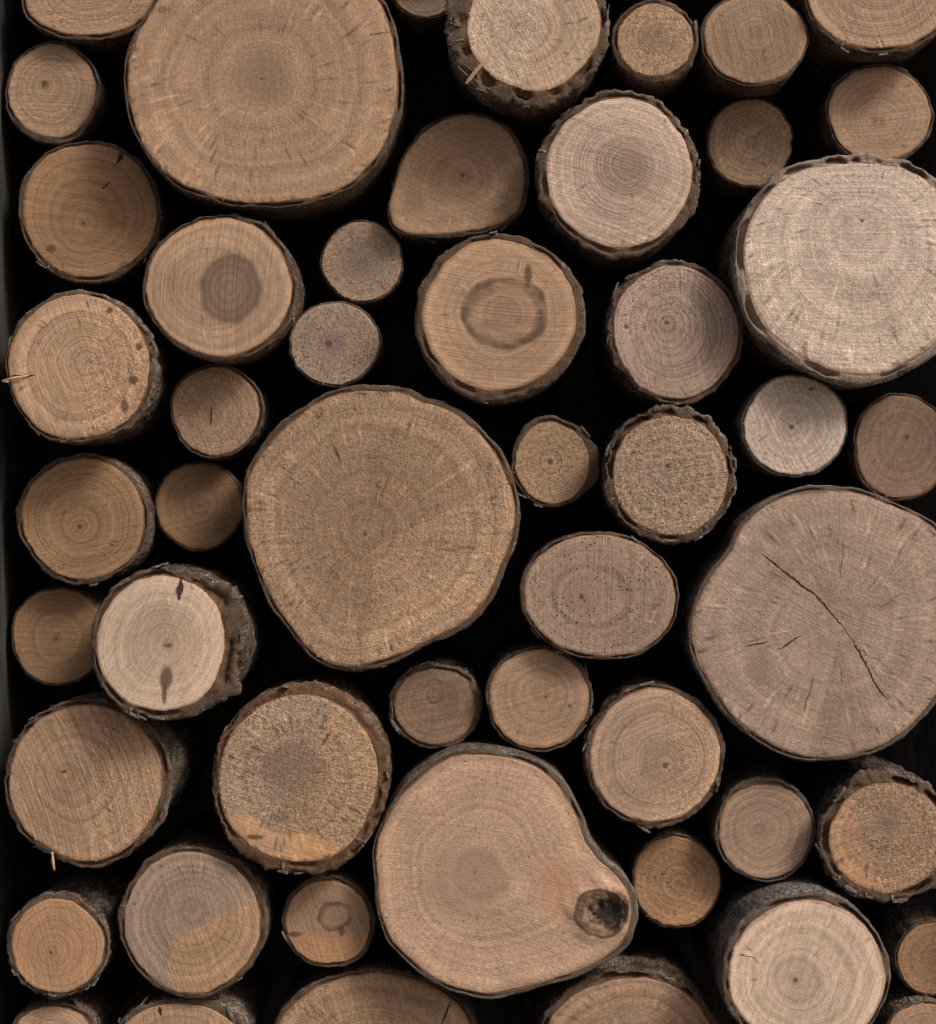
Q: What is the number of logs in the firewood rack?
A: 51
